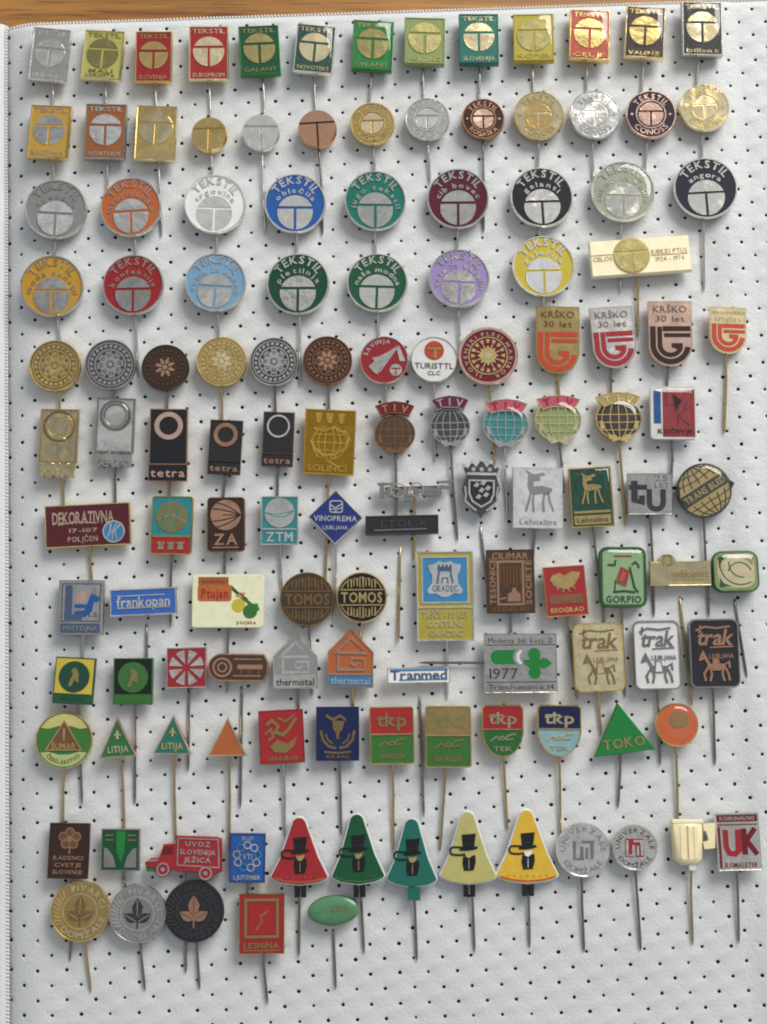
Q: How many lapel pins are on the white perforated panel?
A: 132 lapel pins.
